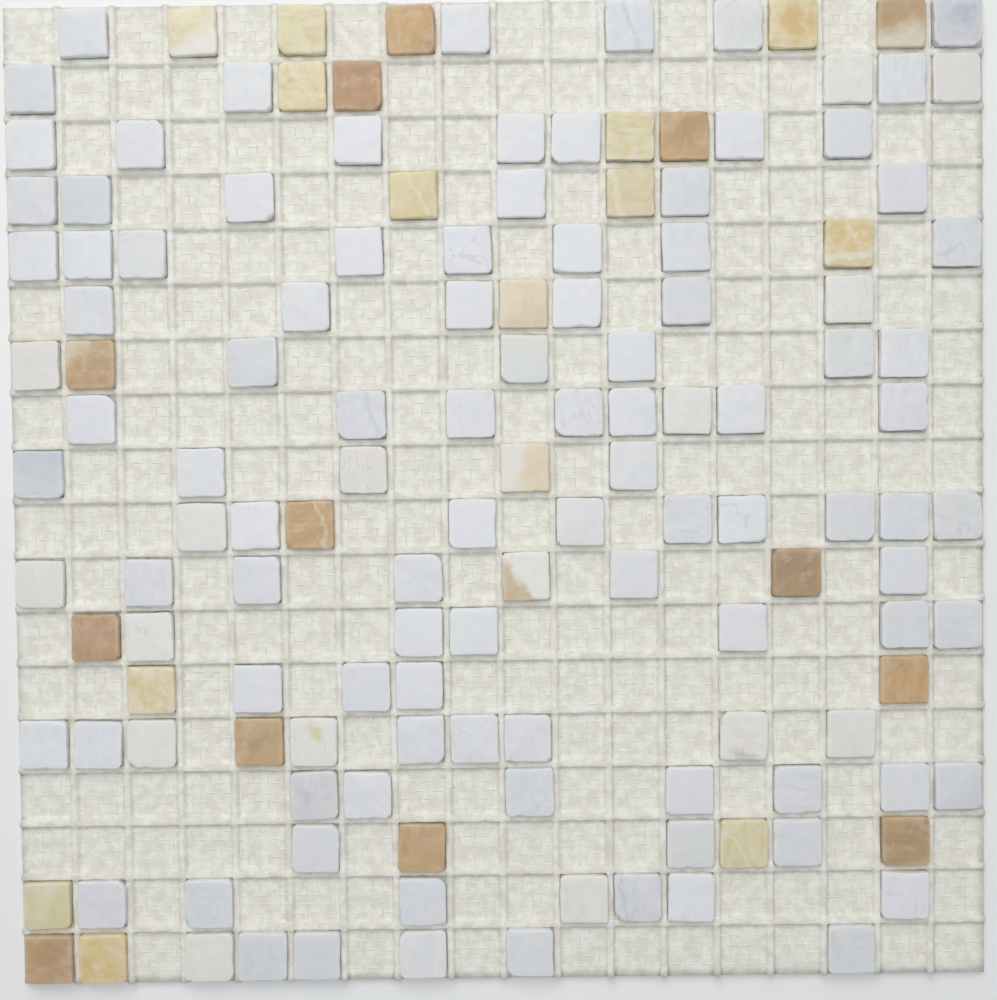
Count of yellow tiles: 14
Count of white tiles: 112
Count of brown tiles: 13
